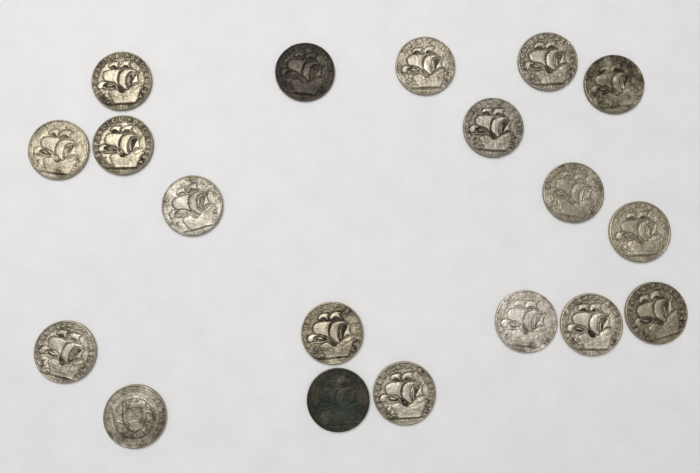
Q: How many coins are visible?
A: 19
